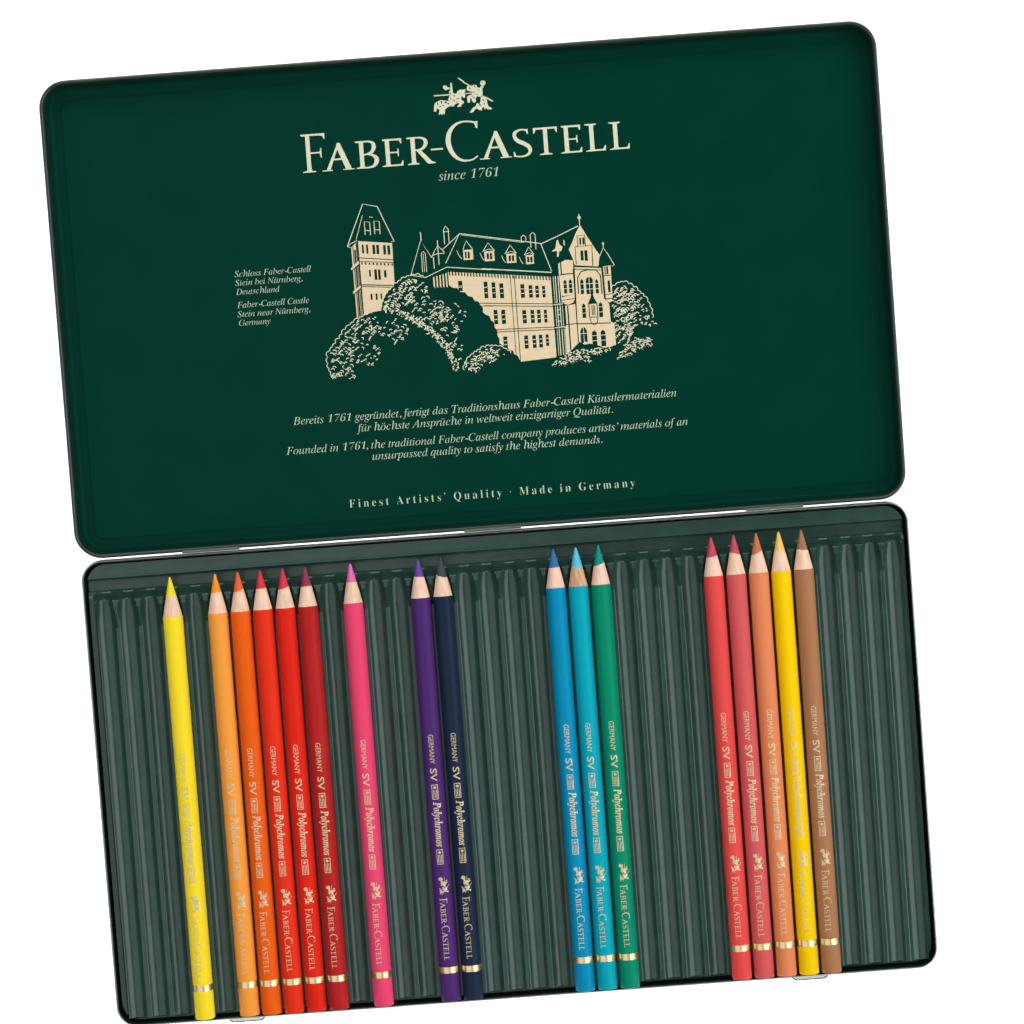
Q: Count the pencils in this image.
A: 17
